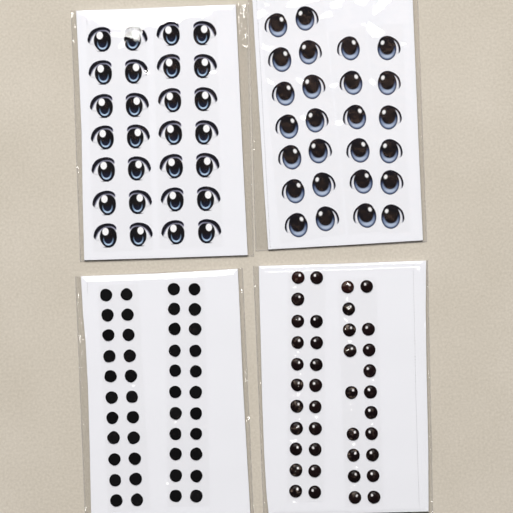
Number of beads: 40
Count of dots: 44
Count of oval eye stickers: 28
